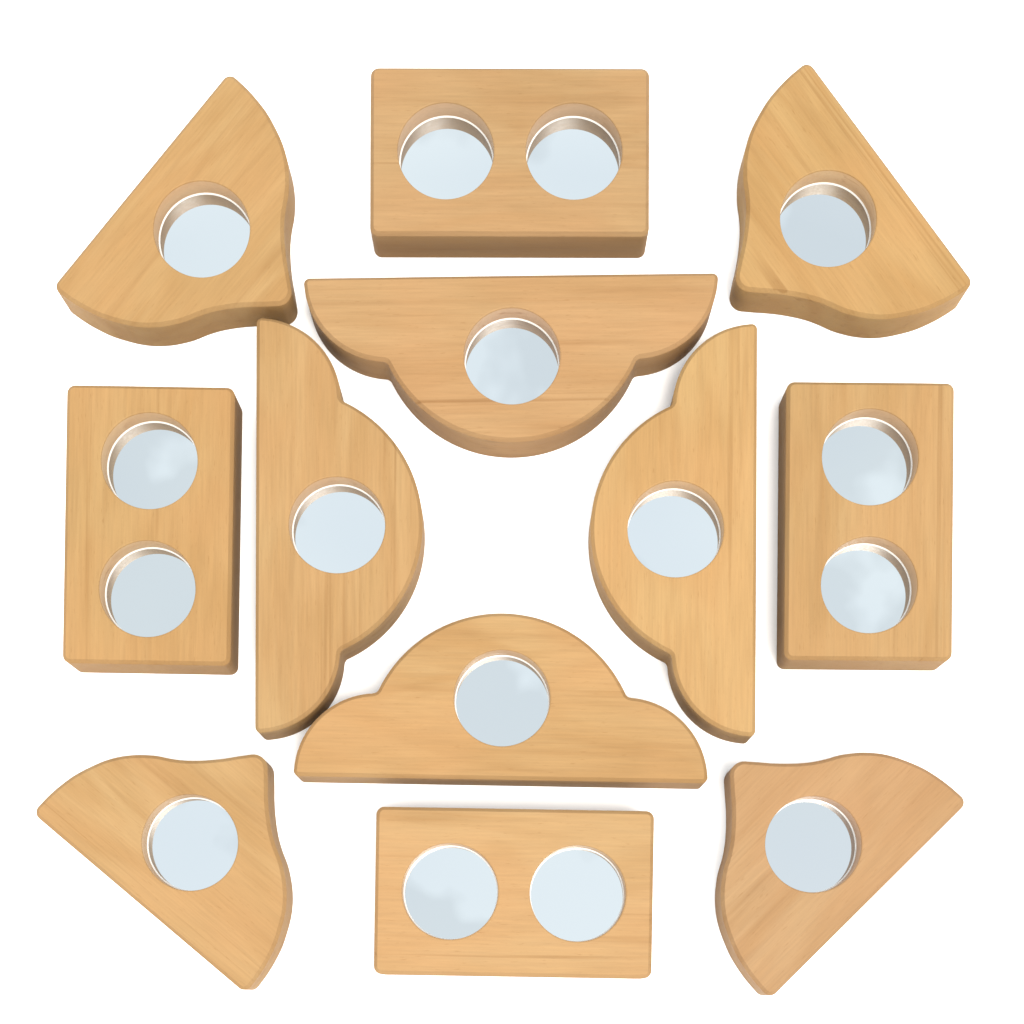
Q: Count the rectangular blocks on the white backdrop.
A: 4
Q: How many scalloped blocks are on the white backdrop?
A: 4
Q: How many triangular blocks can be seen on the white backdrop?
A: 4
